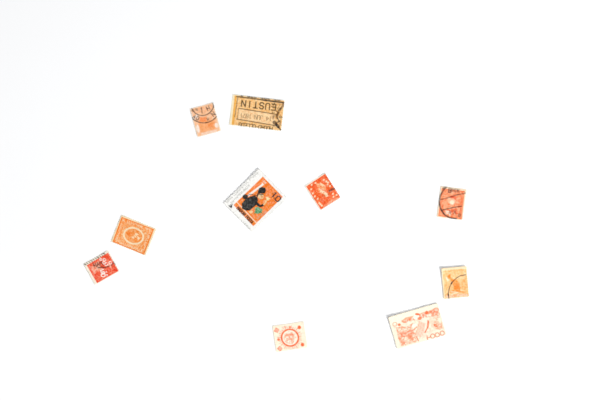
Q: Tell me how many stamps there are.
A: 10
